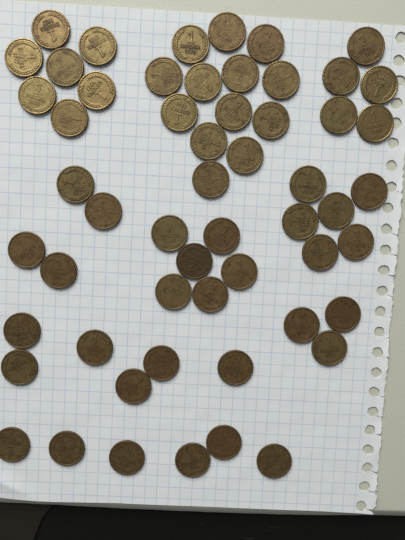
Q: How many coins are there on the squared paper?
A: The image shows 56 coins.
